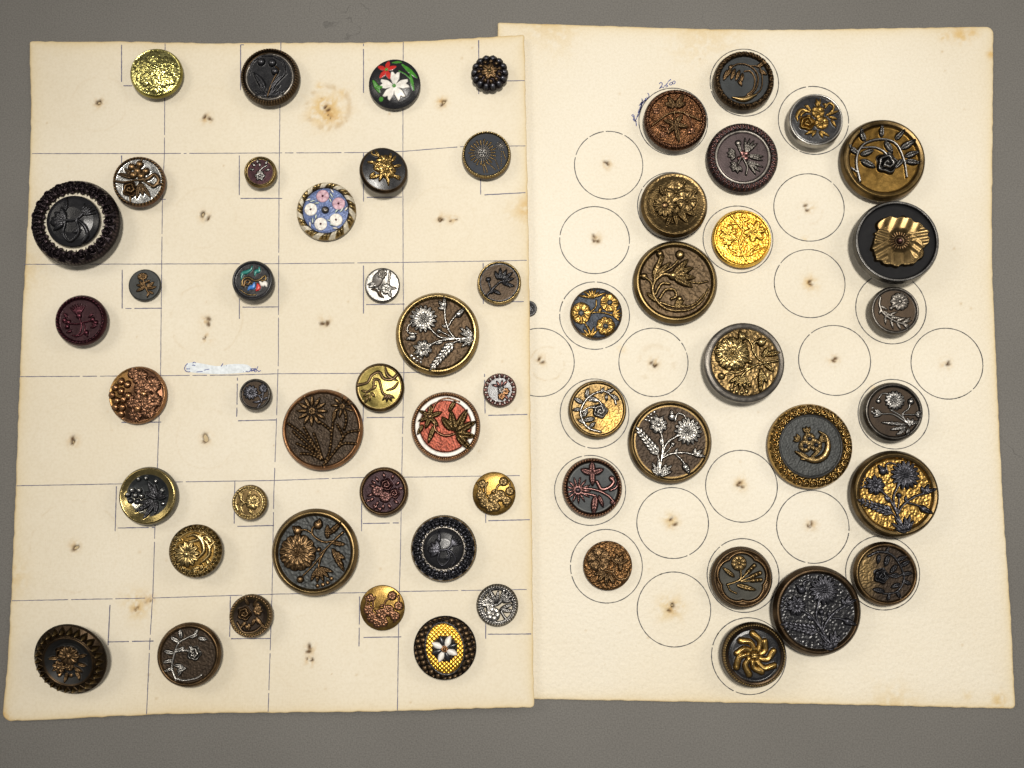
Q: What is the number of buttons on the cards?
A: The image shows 59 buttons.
